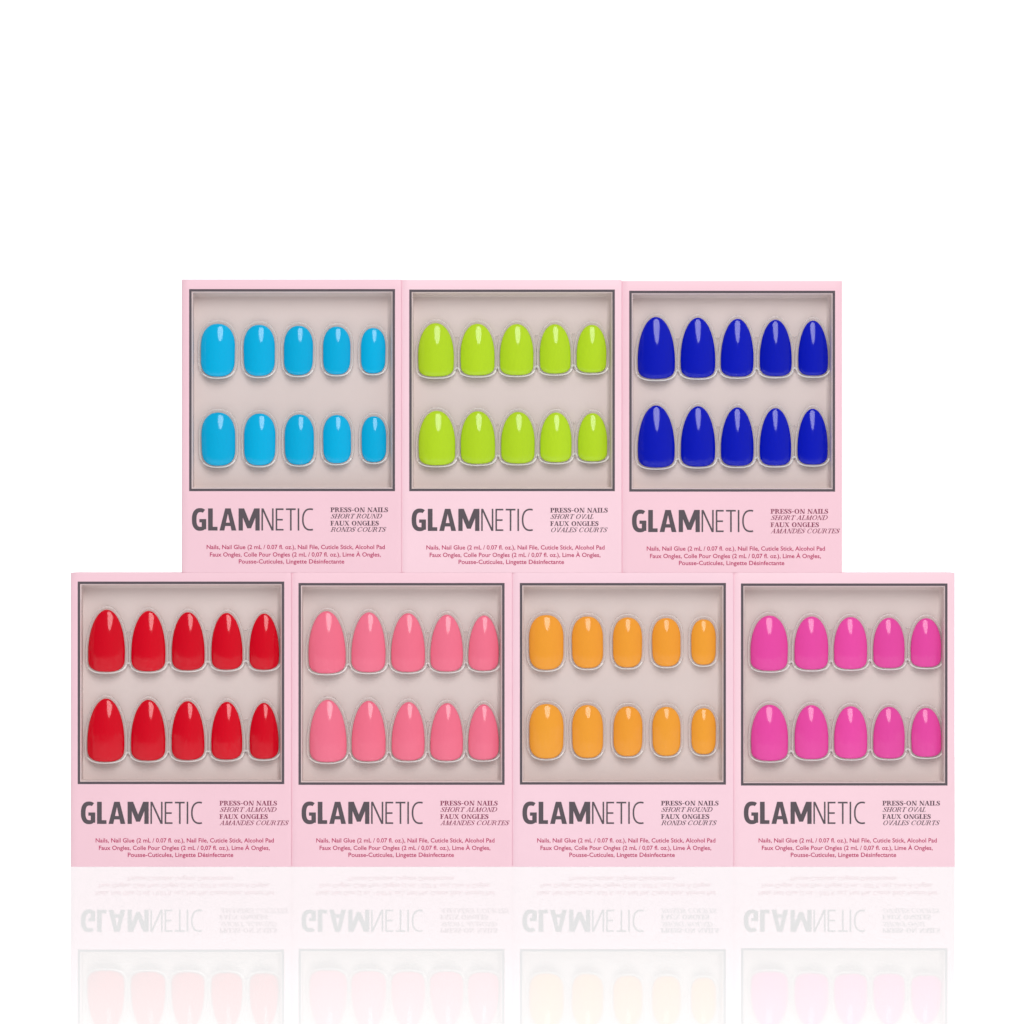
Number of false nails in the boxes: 70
